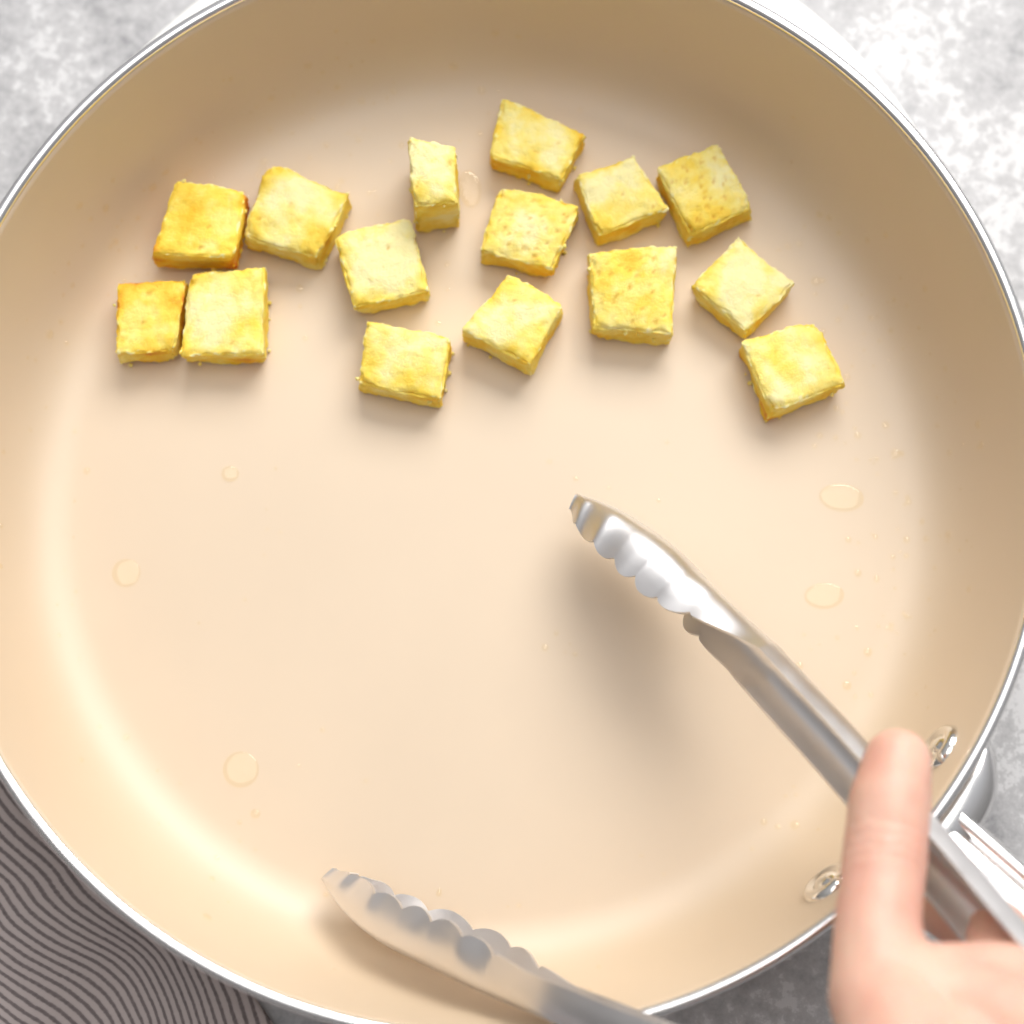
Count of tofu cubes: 15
